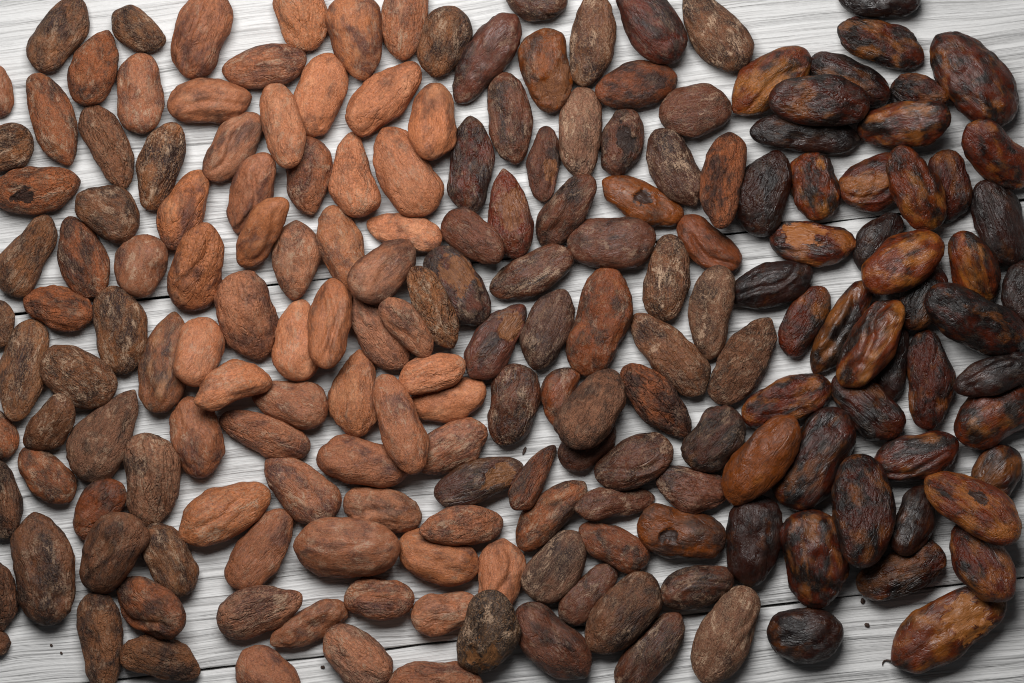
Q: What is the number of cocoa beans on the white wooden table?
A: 188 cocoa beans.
